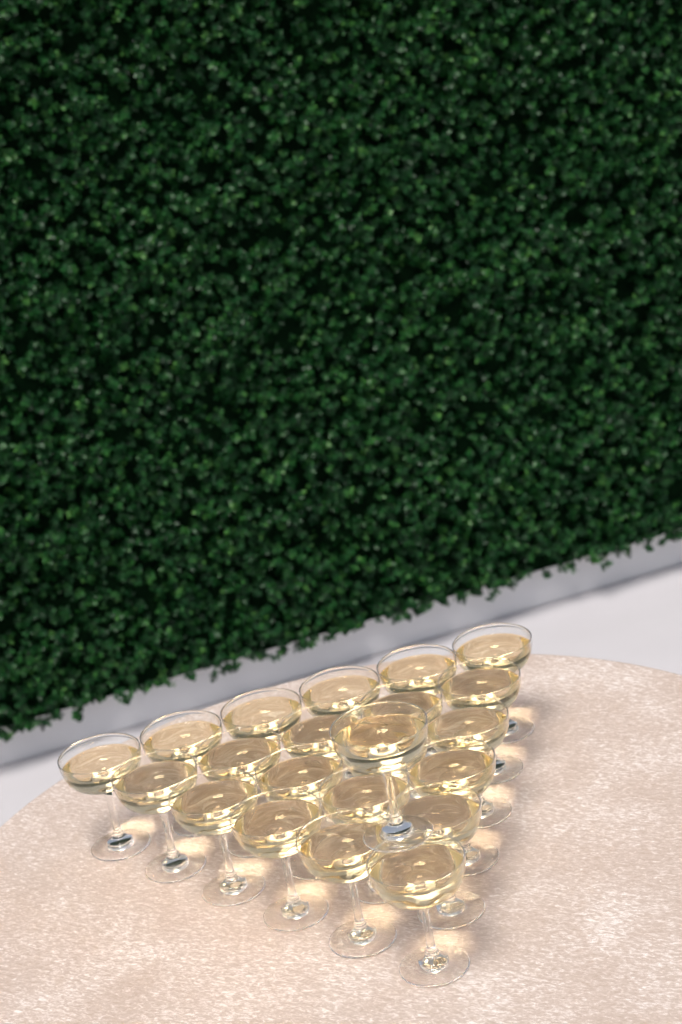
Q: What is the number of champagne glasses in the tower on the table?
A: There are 22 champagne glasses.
